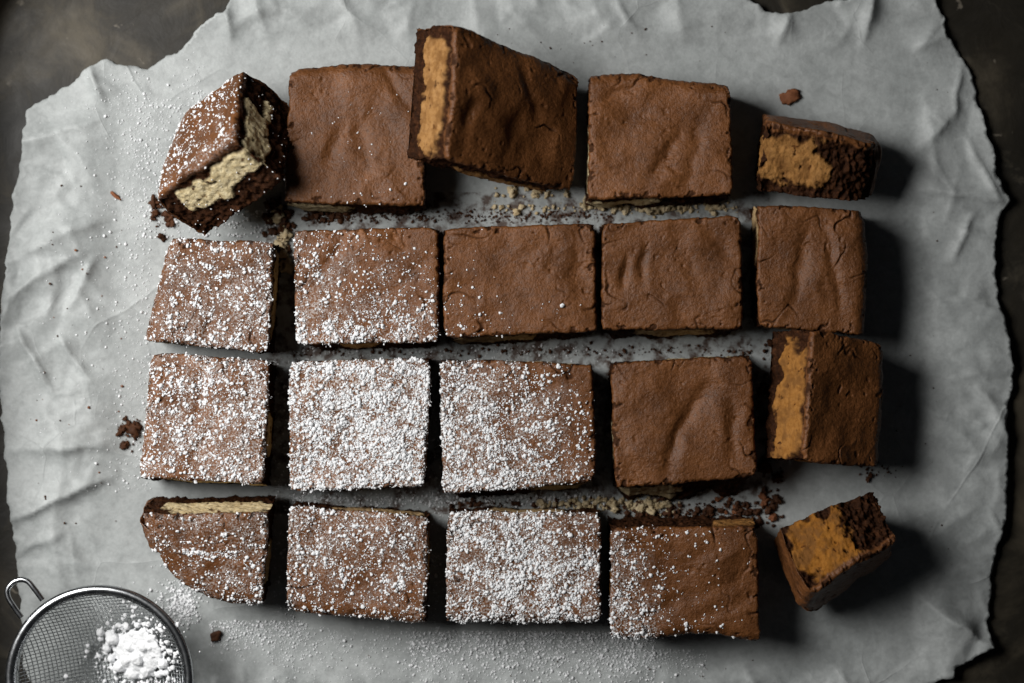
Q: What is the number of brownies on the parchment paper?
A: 20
